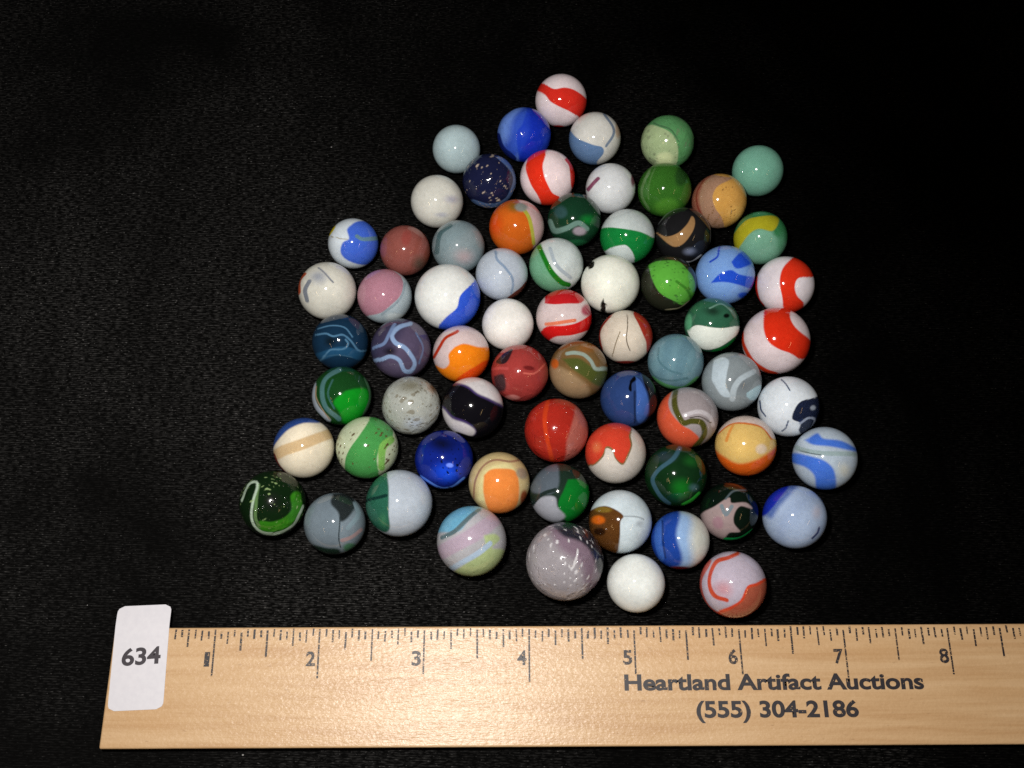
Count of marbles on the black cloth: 68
